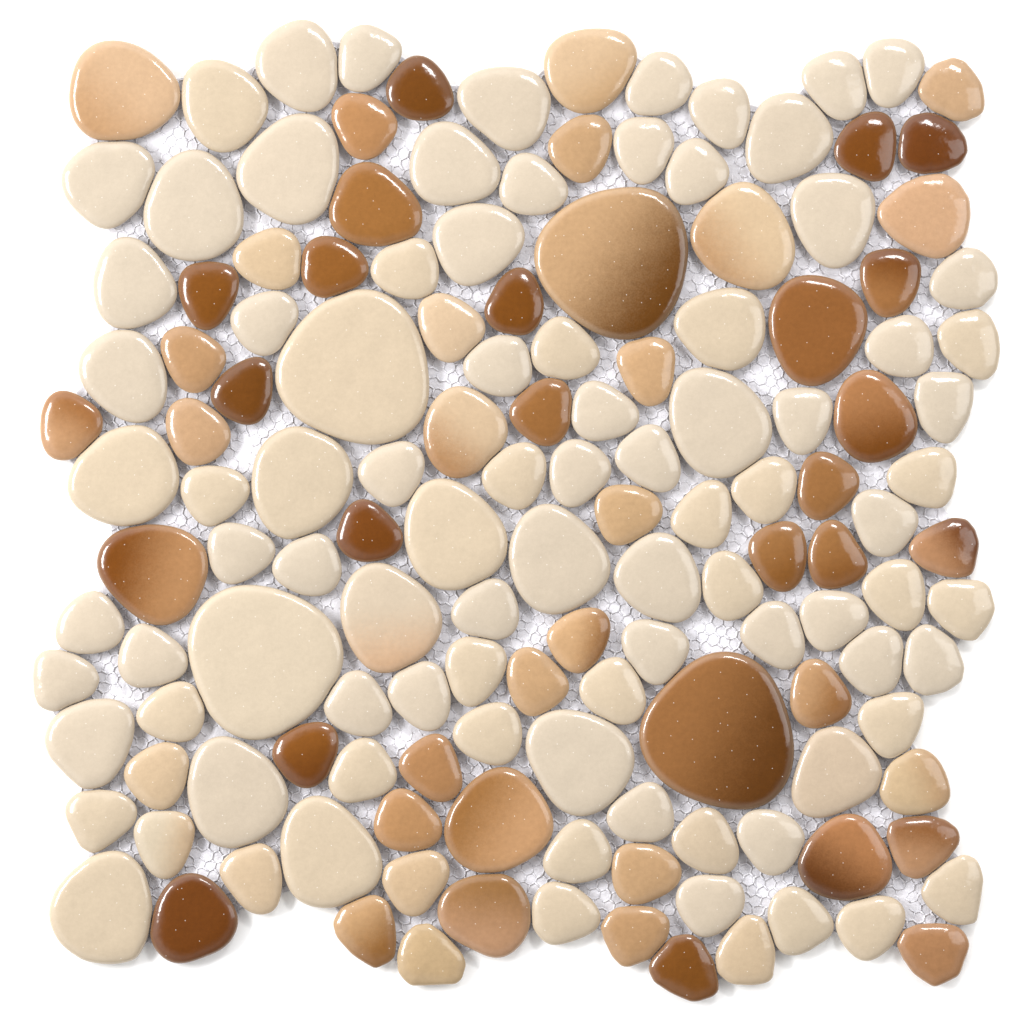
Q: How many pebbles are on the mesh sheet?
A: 145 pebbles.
